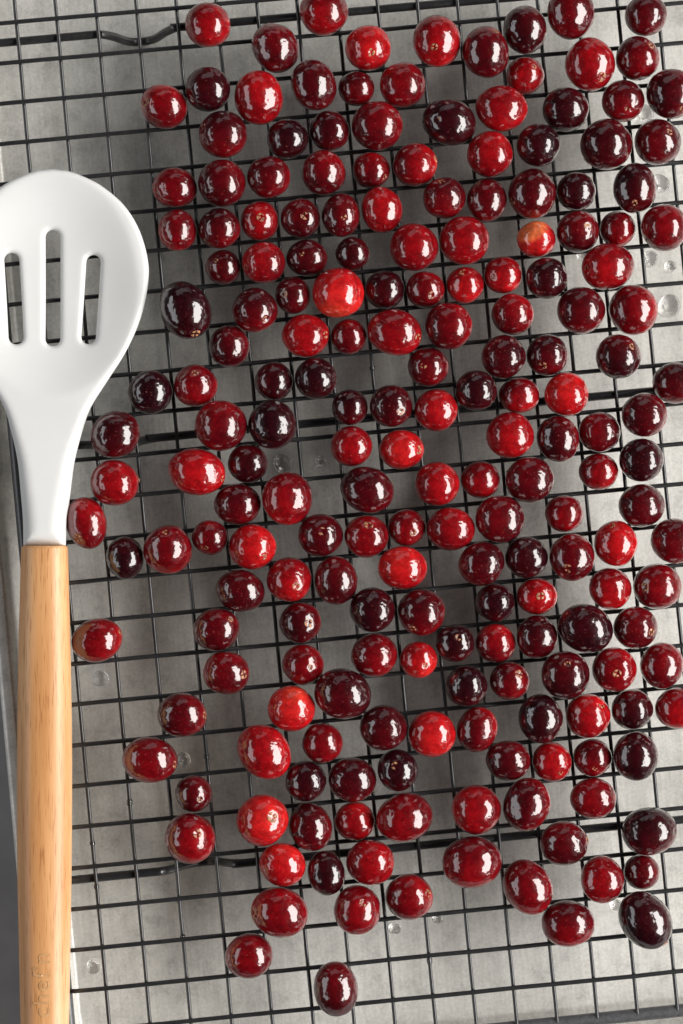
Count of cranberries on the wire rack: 200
